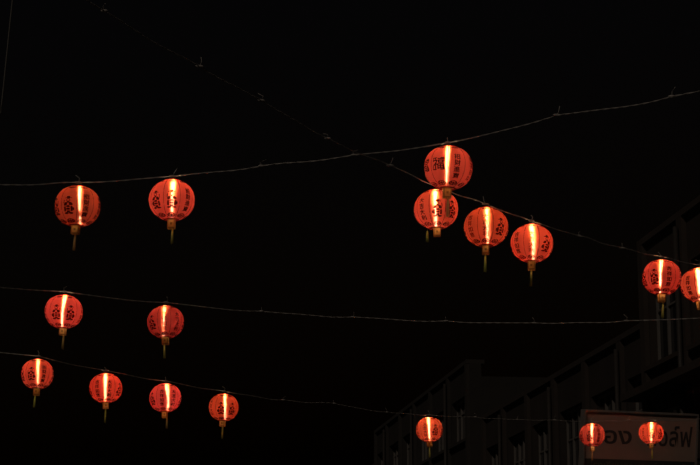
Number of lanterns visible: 17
